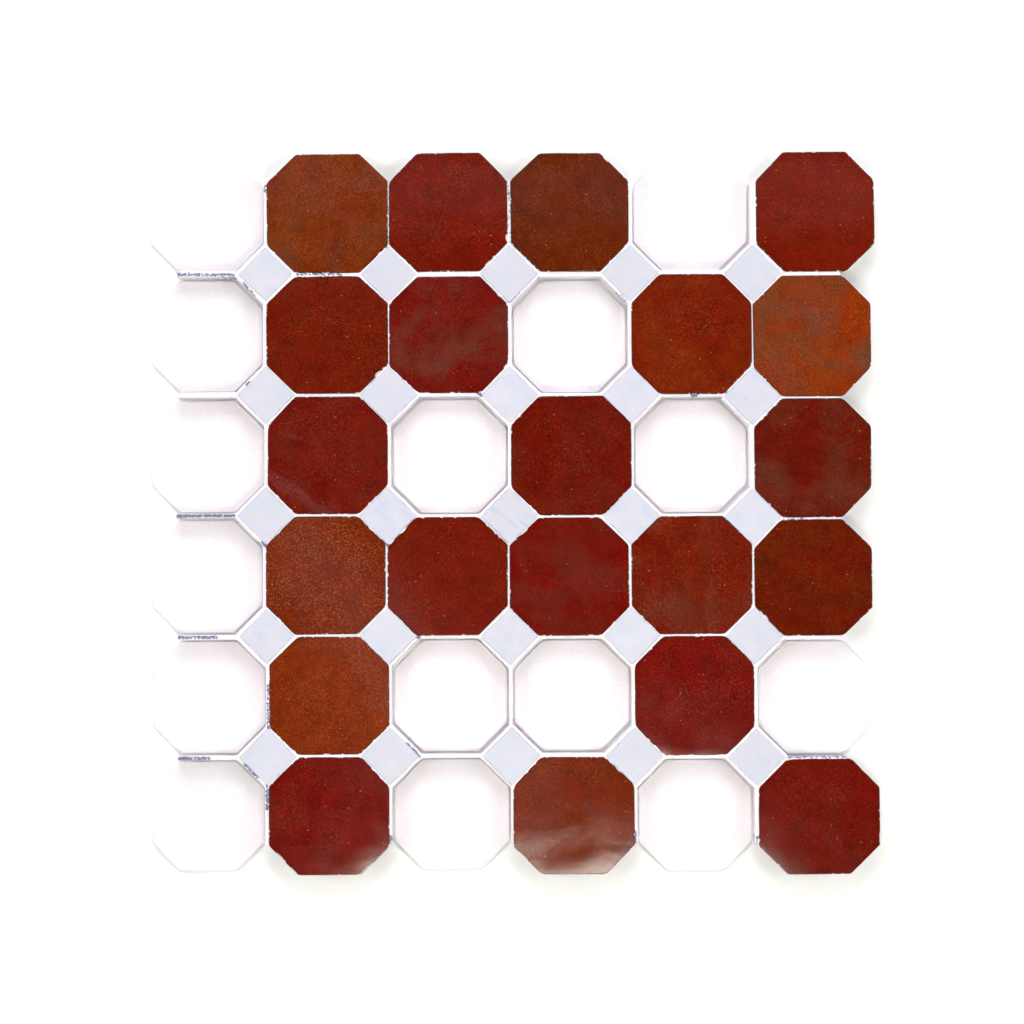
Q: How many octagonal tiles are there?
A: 21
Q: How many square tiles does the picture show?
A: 25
